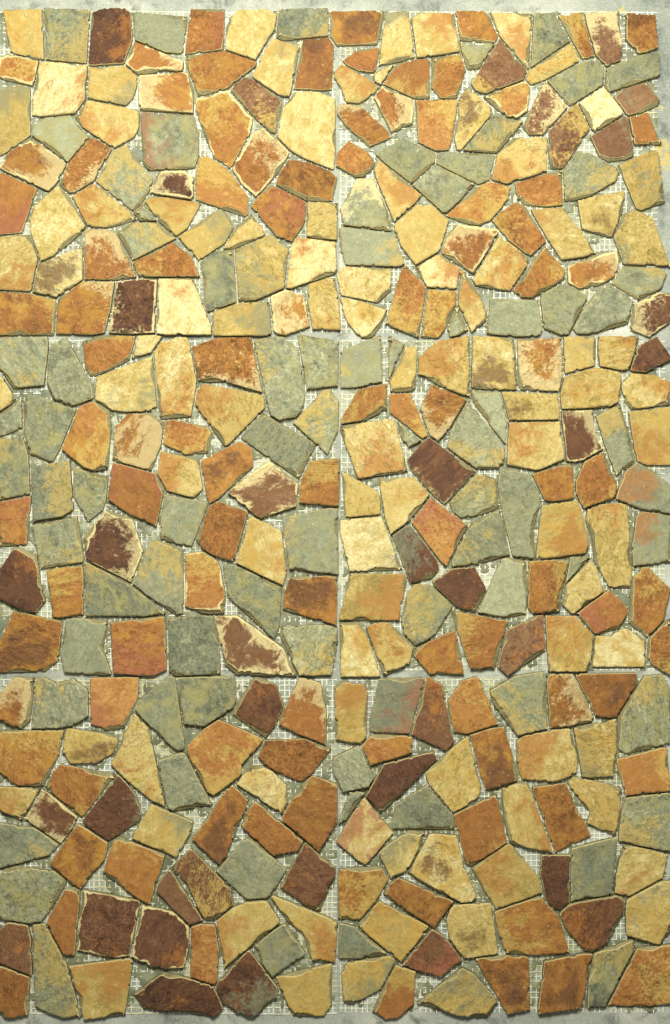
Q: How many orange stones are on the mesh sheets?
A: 98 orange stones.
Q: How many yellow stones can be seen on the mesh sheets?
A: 95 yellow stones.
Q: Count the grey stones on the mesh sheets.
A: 78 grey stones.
